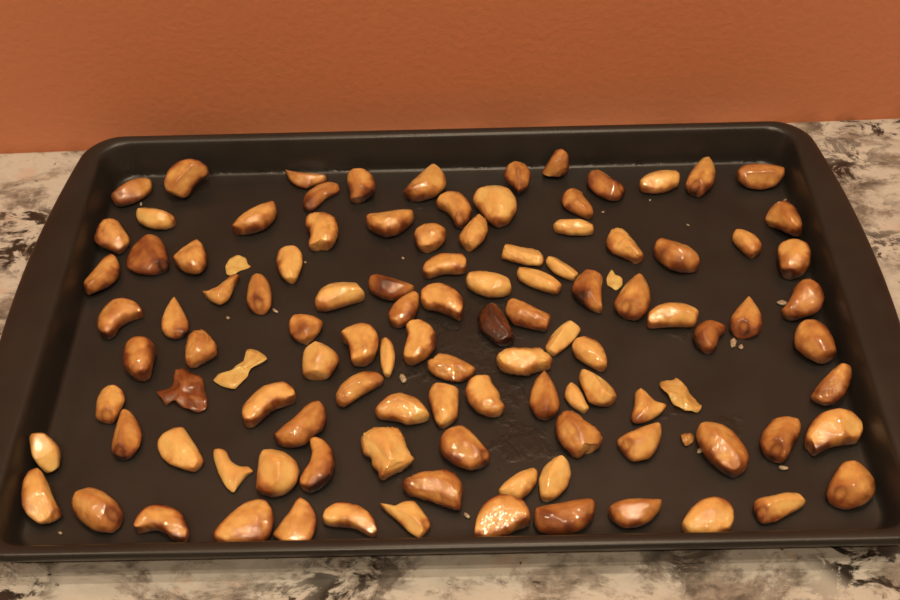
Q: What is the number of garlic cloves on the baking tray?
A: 106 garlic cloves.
